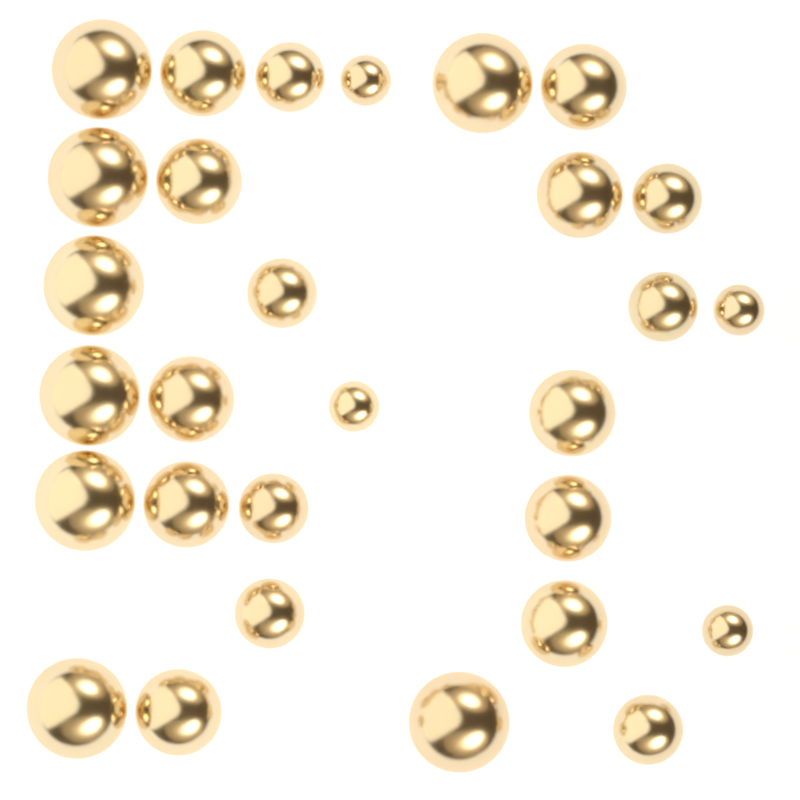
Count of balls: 29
